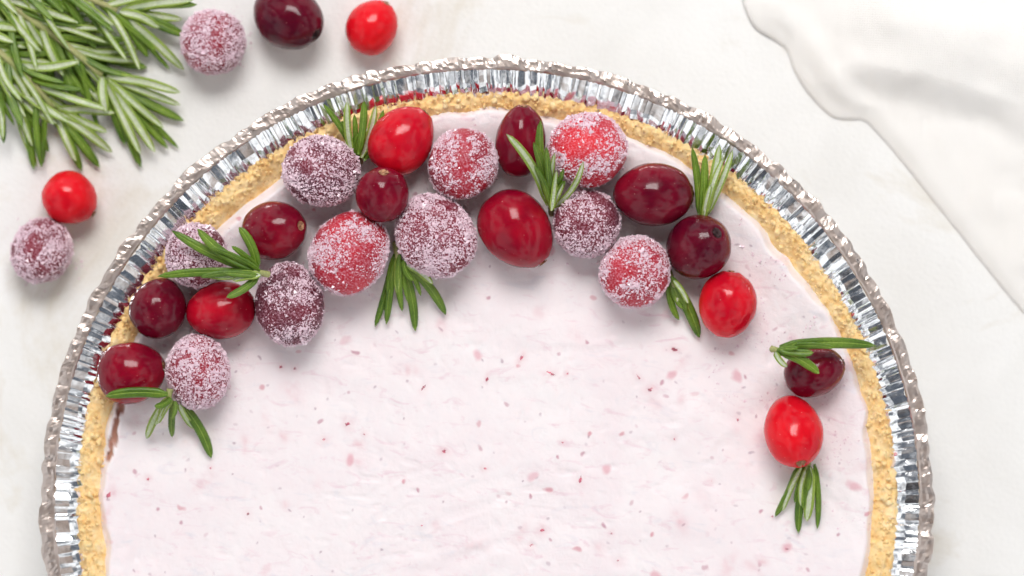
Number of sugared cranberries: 12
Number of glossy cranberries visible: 16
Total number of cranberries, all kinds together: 28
